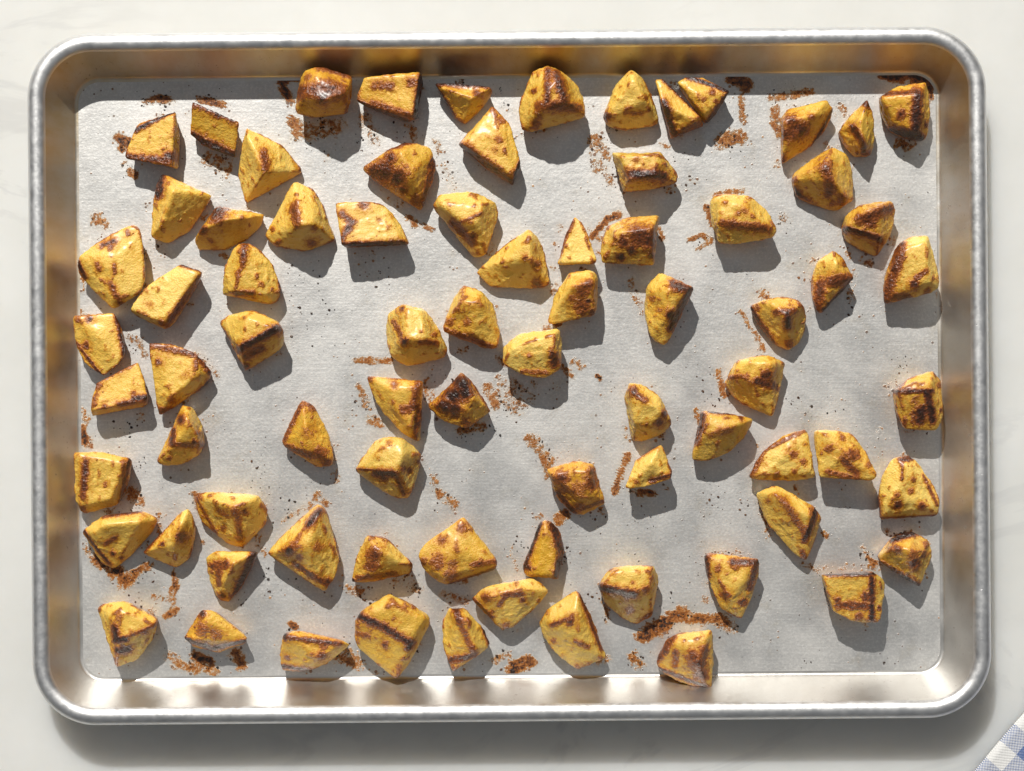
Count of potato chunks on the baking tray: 78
